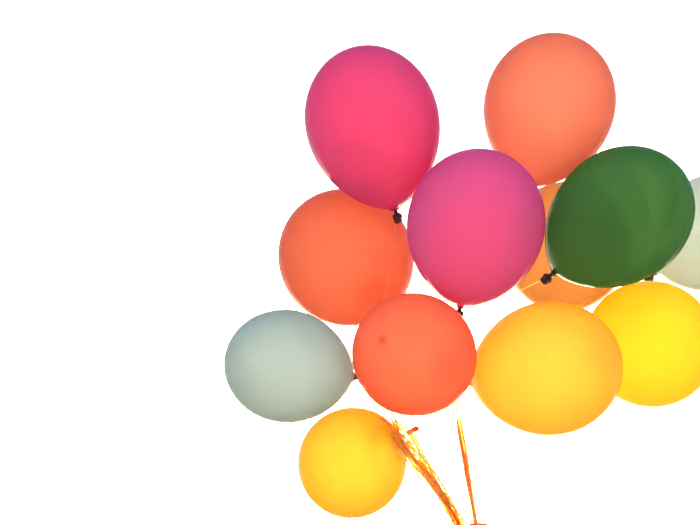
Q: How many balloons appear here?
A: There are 12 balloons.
